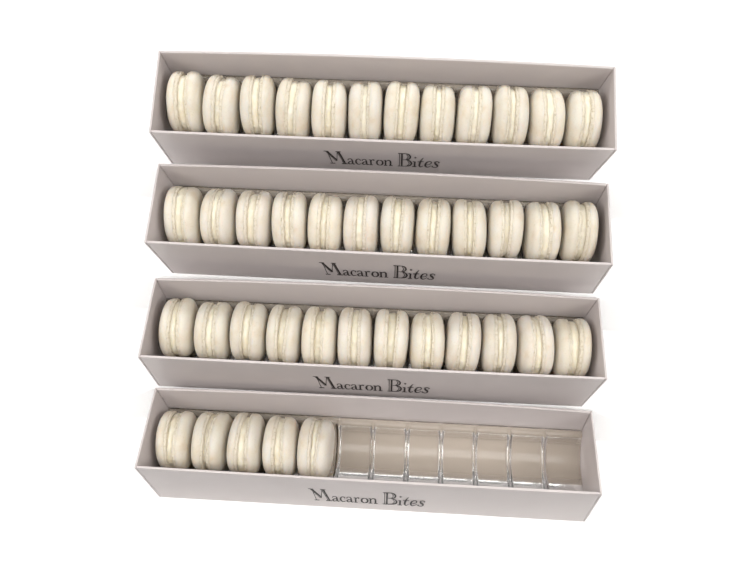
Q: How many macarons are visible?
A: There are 41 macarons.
